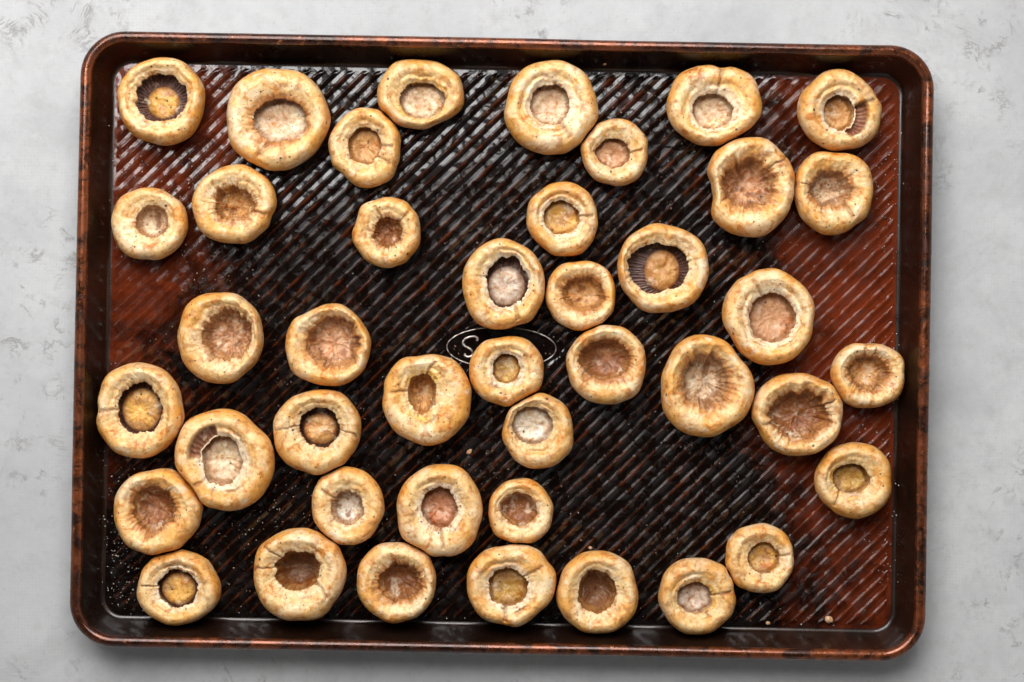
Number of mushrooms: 42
